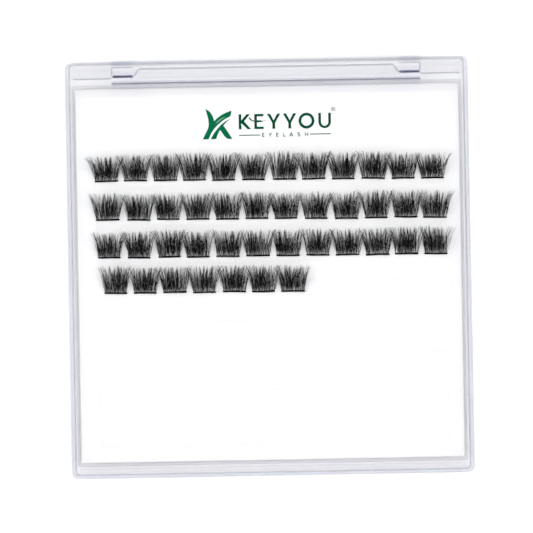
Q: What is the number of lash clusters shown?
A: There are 43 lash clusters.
